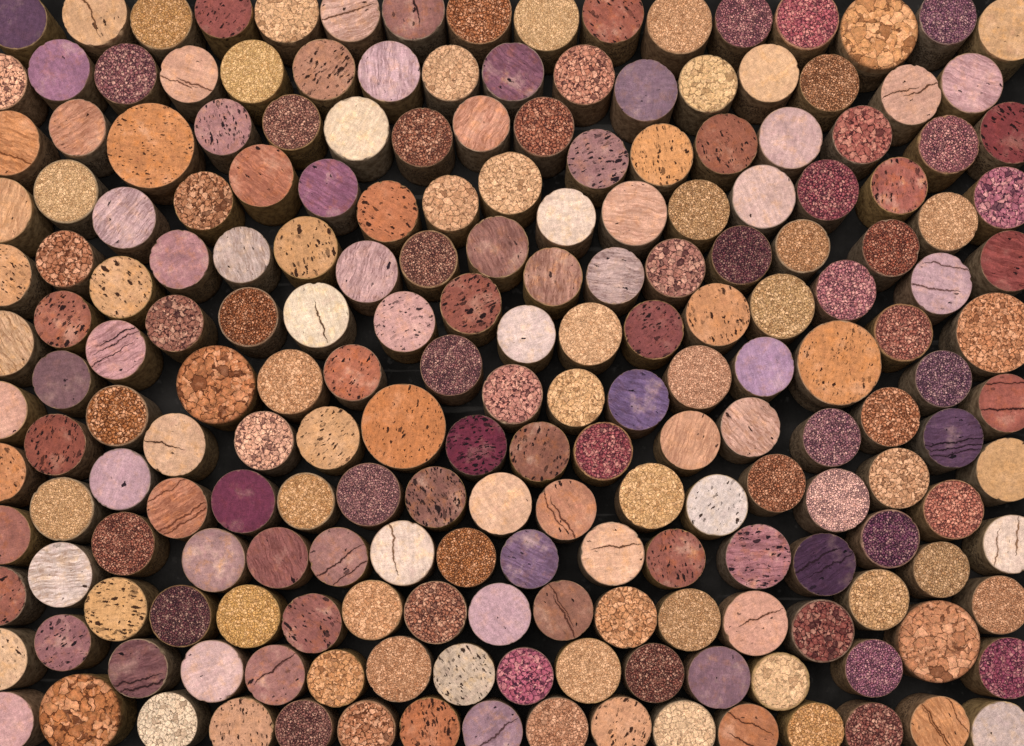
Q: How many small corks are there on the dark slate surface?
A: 198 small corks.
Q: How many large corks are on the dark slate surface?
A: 8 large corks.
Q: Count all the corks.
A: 206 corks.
